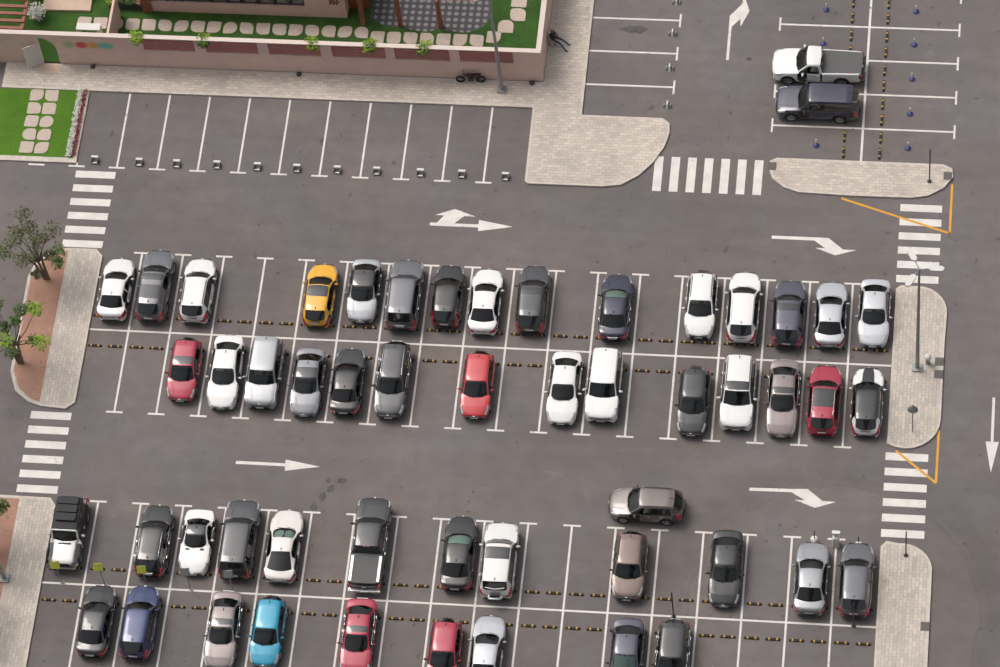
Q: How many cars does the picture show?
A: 53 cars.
